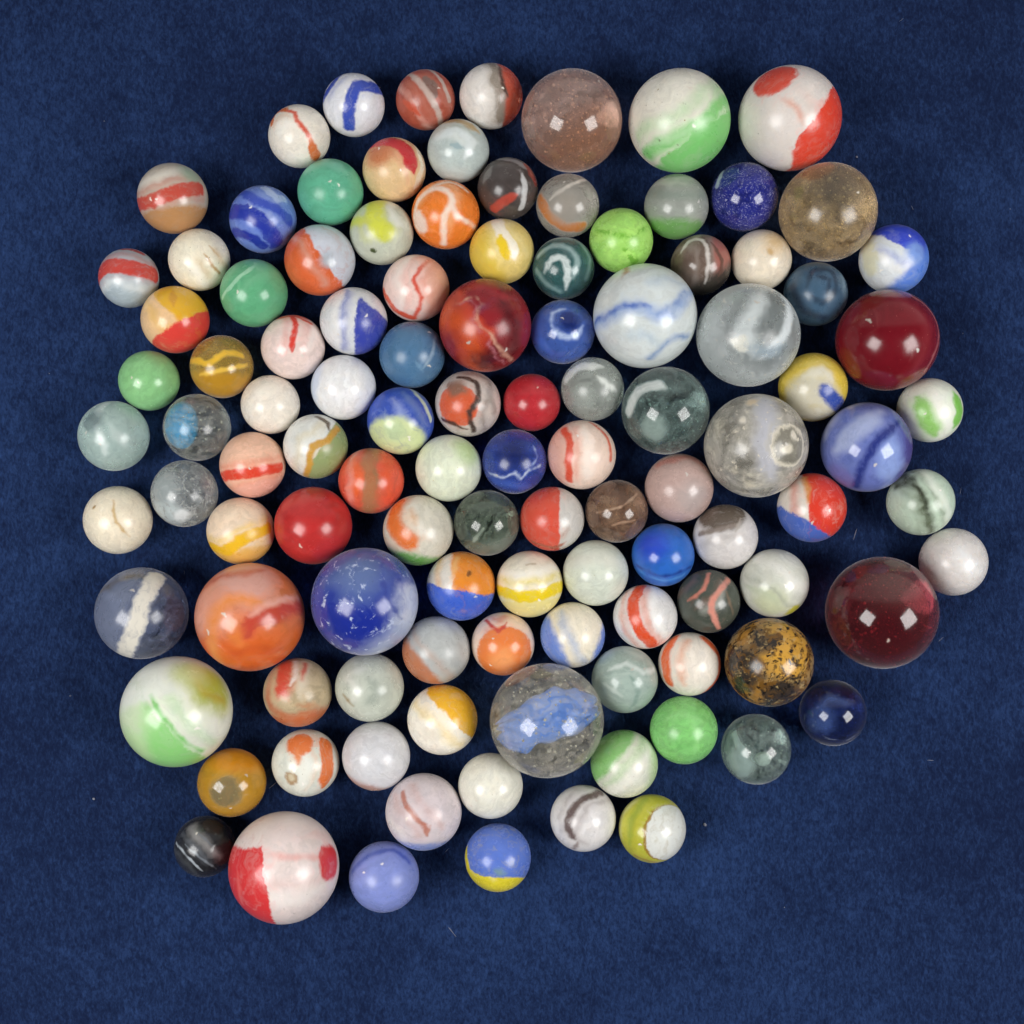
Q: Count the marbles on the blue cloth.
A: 111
